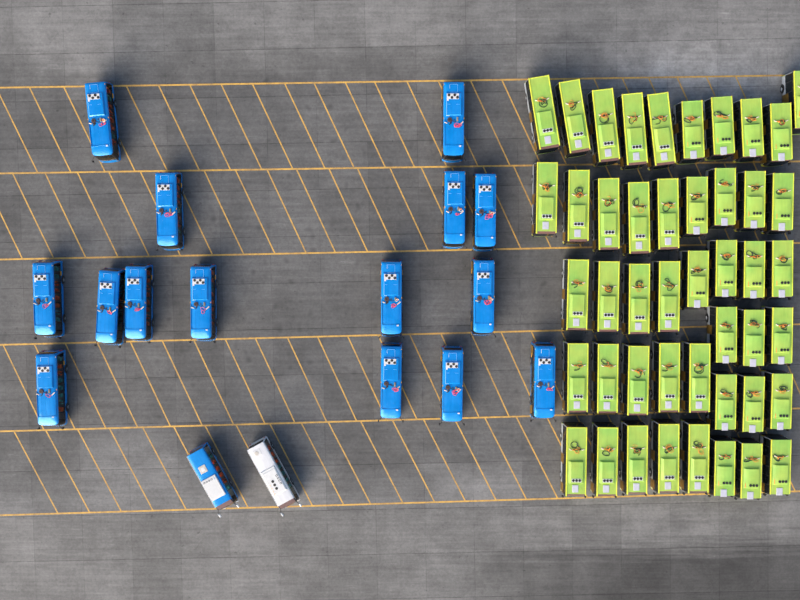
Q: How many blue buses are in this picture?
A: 16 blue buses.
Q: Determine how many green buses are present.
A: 46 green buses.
